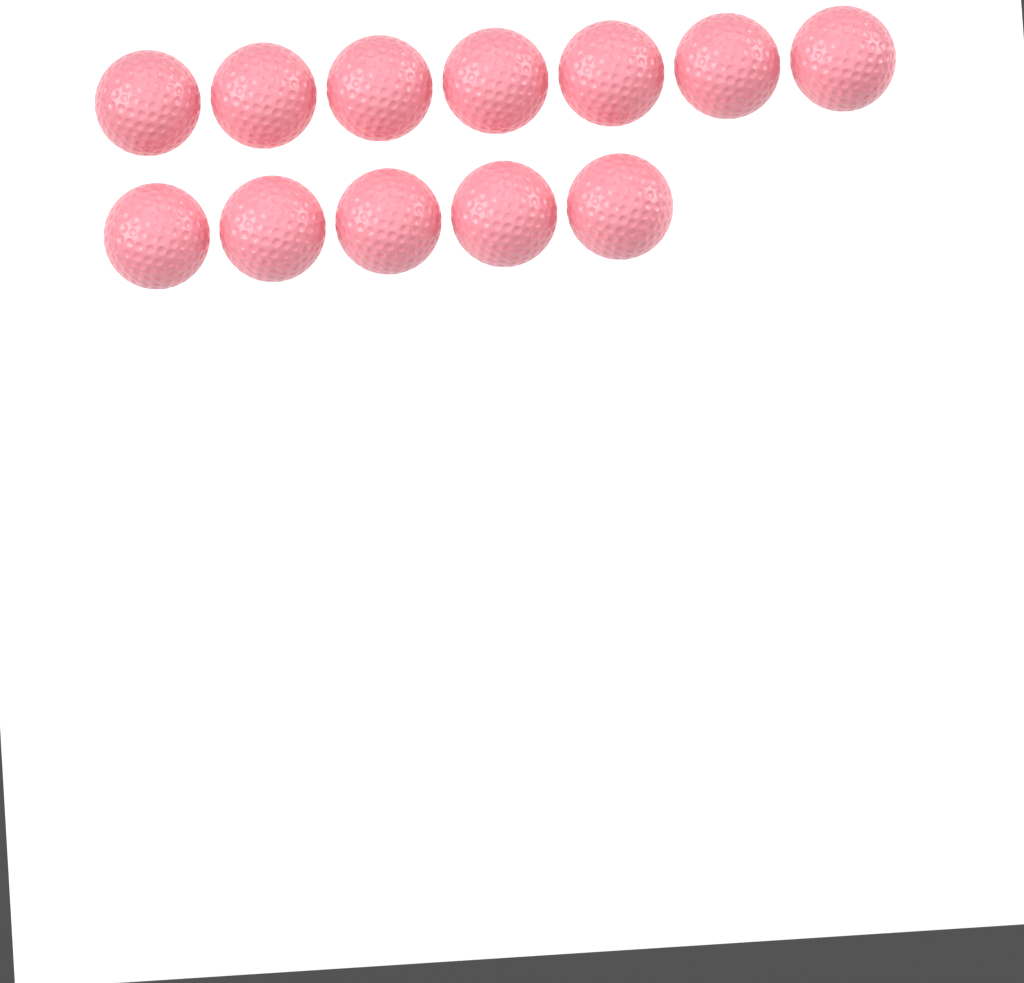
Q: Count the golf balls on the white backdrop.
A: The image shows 12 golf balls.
